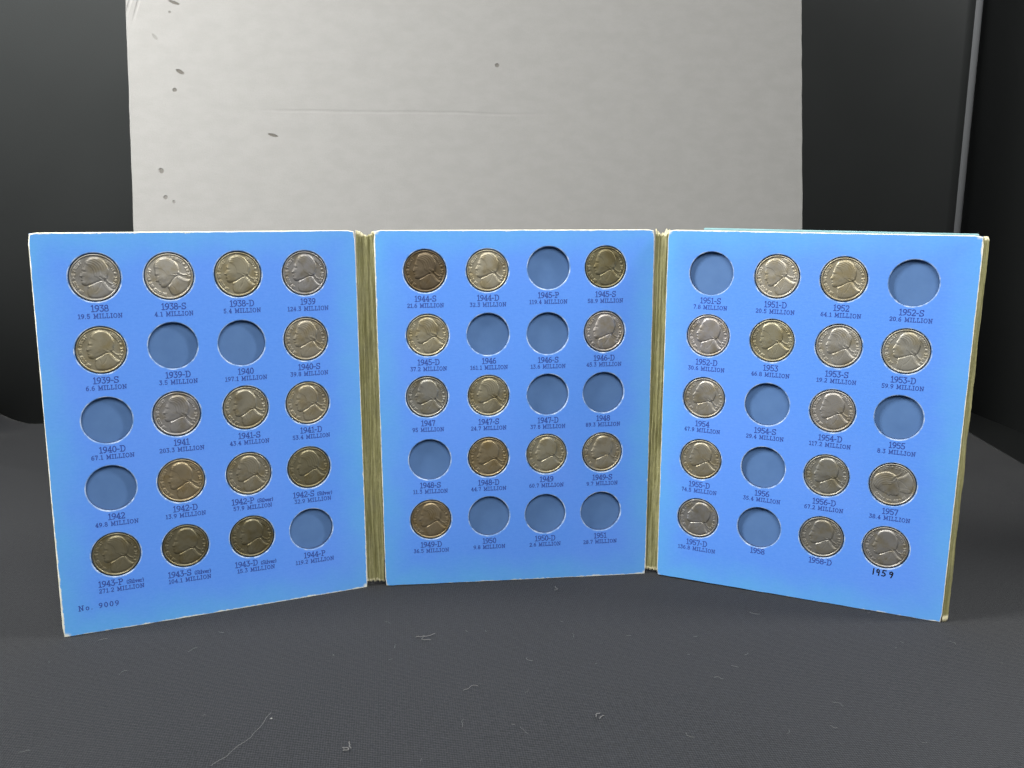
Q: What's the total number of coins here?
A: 40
